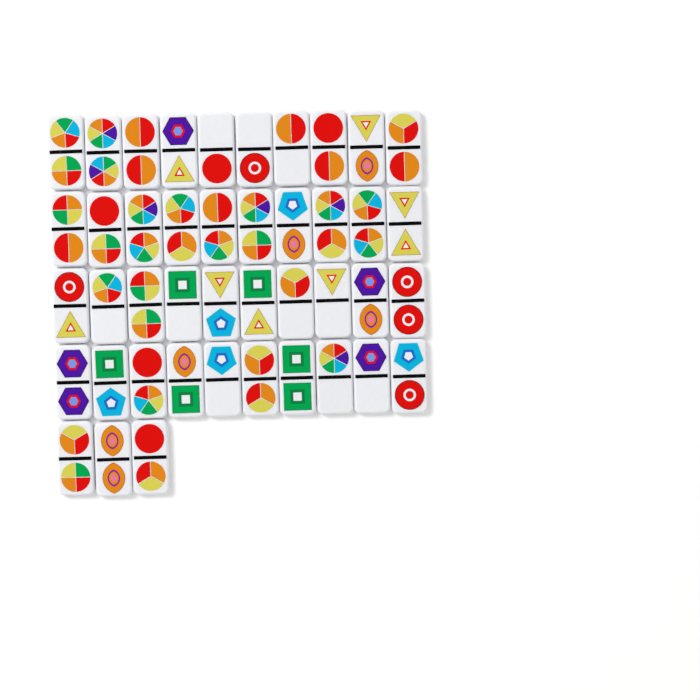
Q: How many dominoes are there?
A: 43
